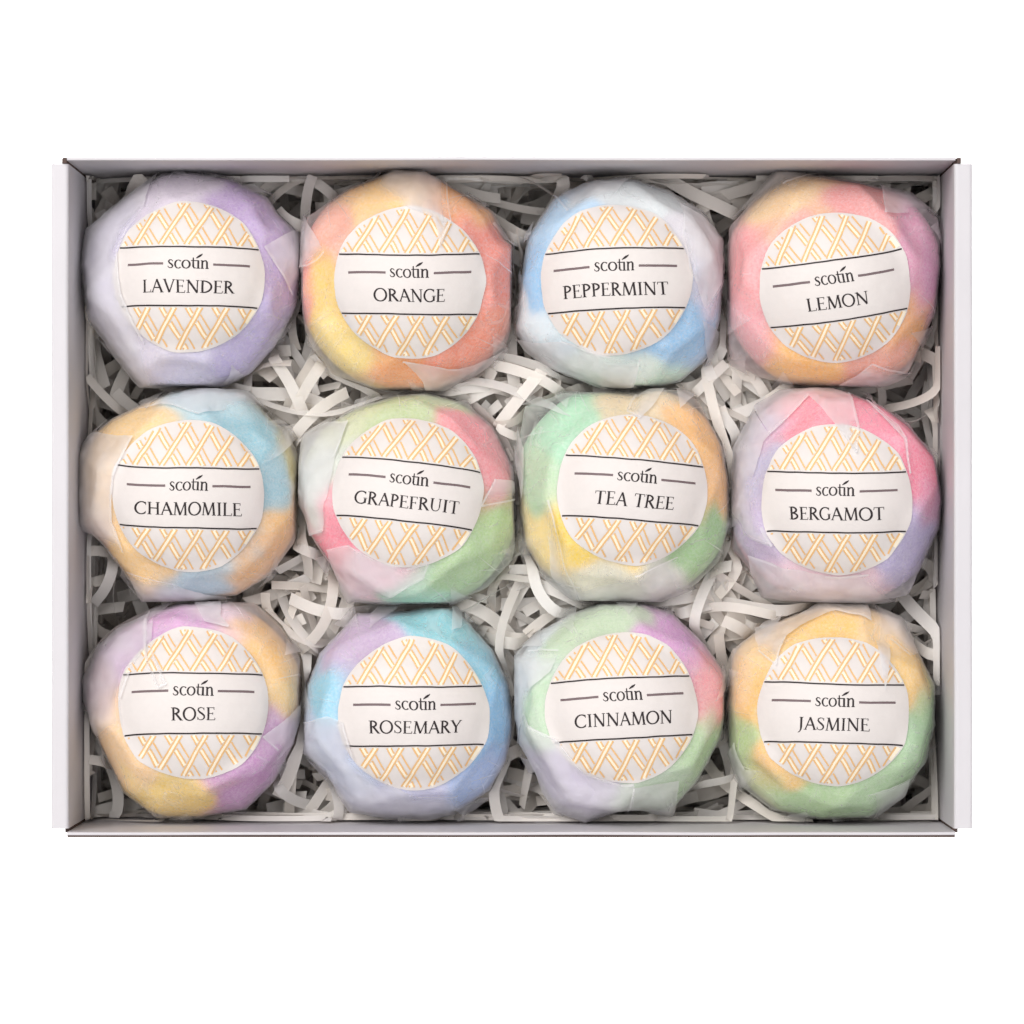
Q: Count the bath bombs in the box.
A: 12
